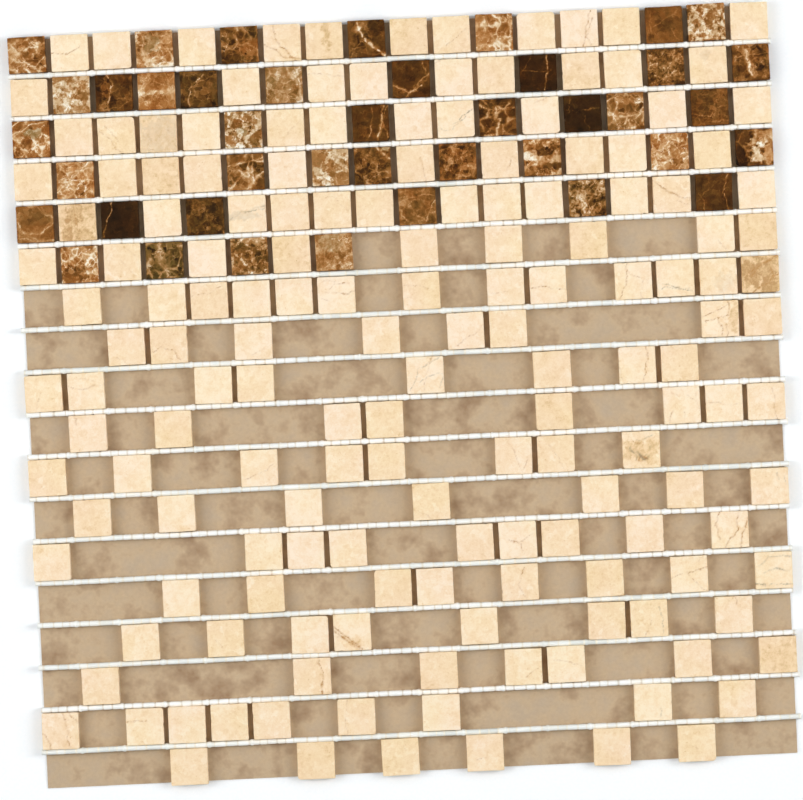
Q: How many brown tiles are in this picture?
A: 41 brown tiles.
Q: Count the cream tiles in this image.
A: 161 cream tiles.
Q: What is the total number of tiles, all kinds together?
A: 202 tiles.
